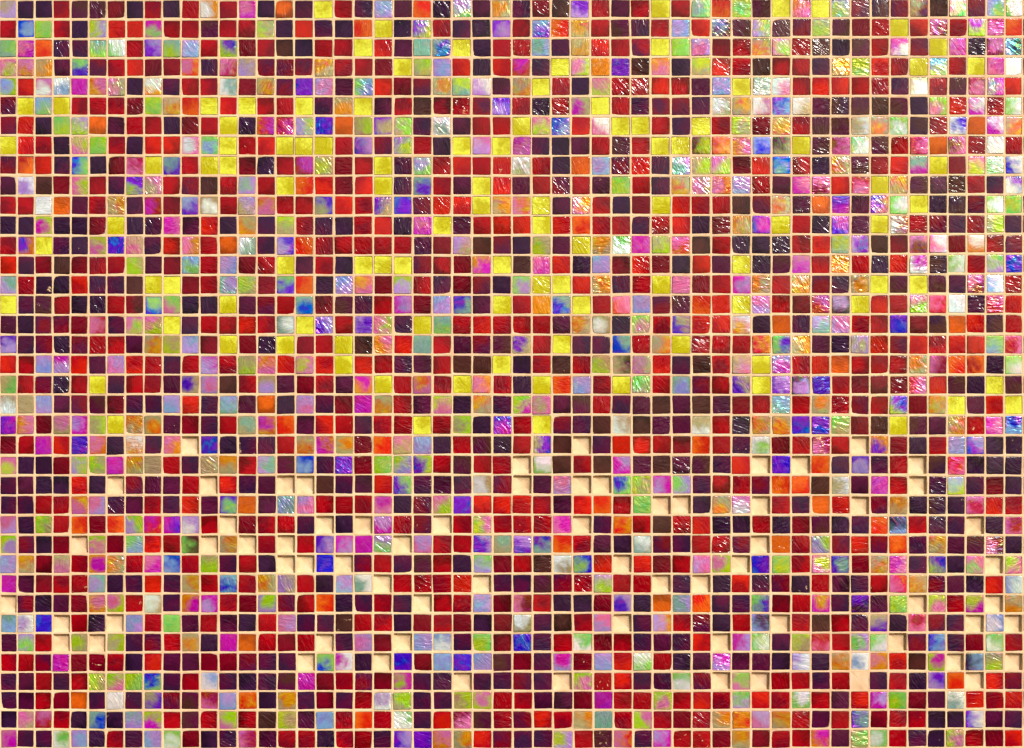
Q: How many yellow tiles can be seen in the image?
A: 101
